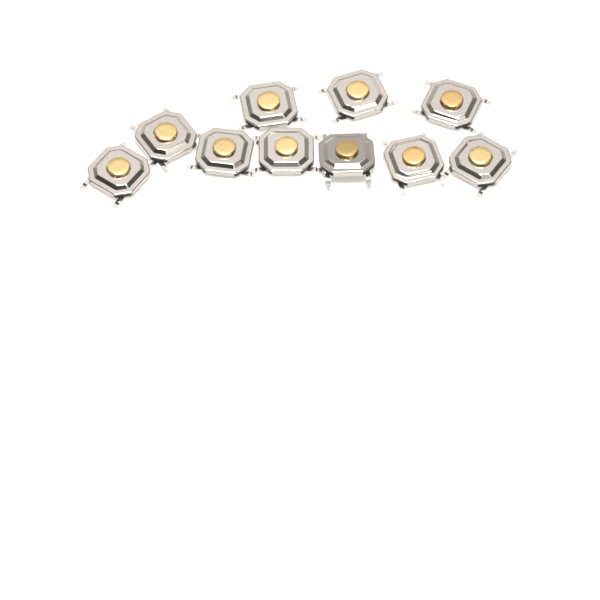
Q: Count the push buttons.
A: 10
